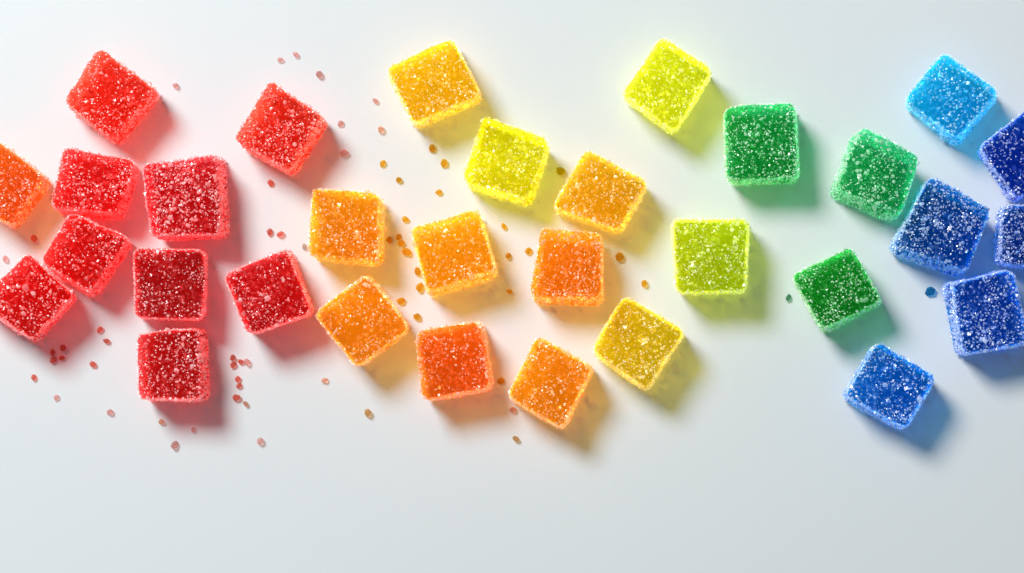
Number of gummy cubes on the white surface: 31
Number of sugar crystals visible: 64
